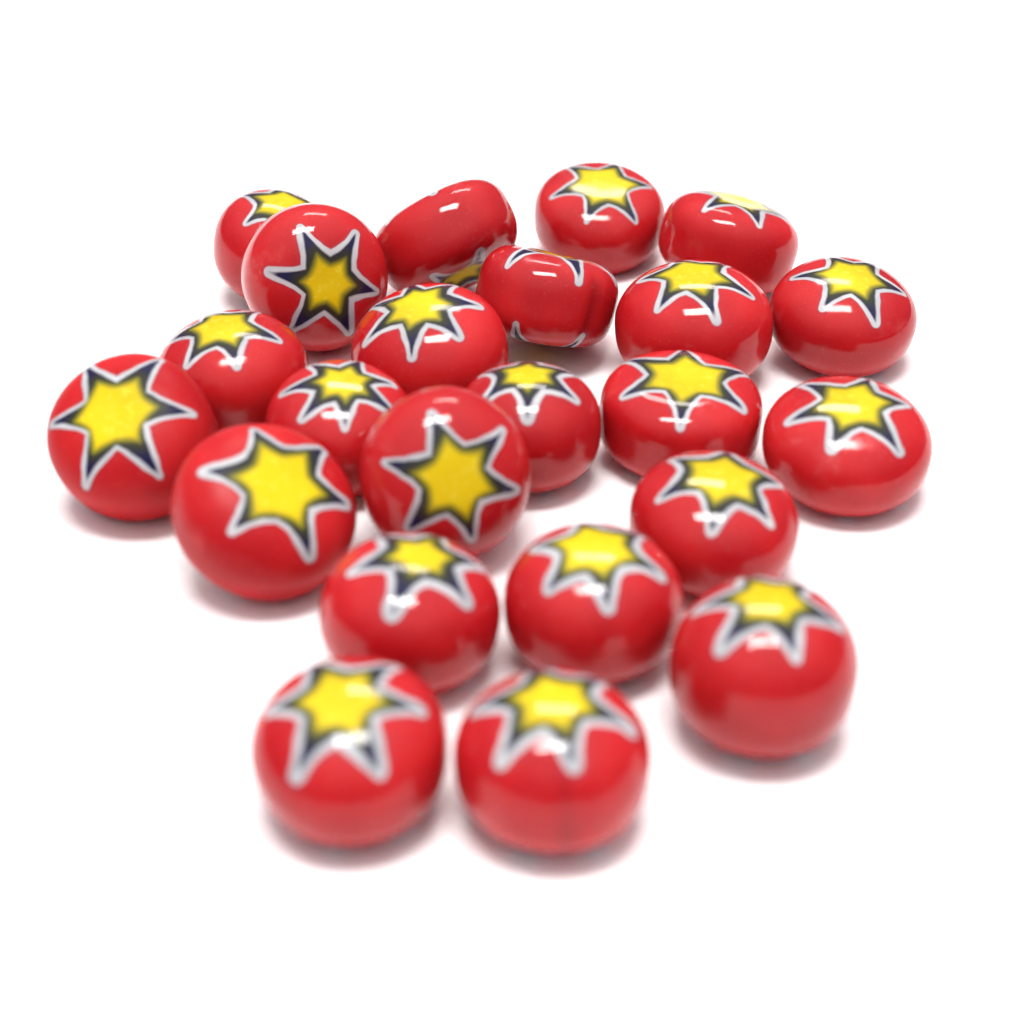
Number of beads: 23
